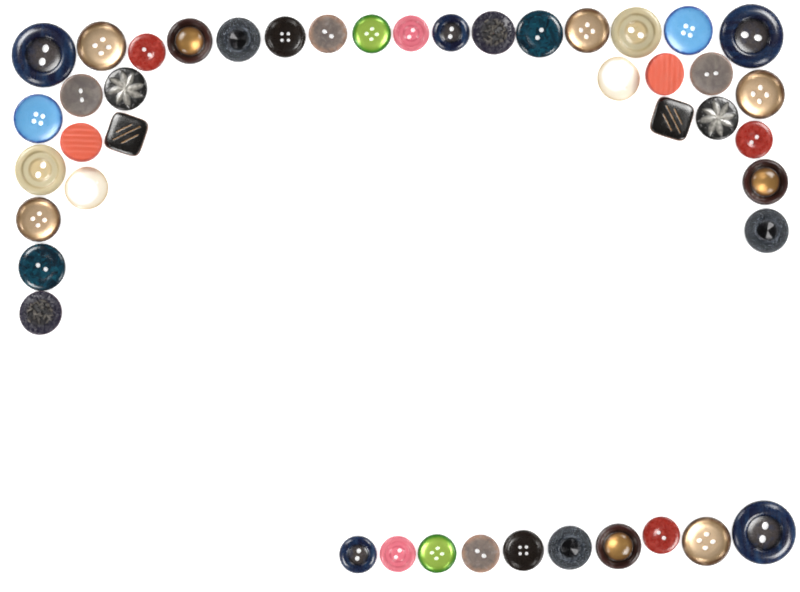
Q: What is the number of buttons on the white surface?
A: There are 45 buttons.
